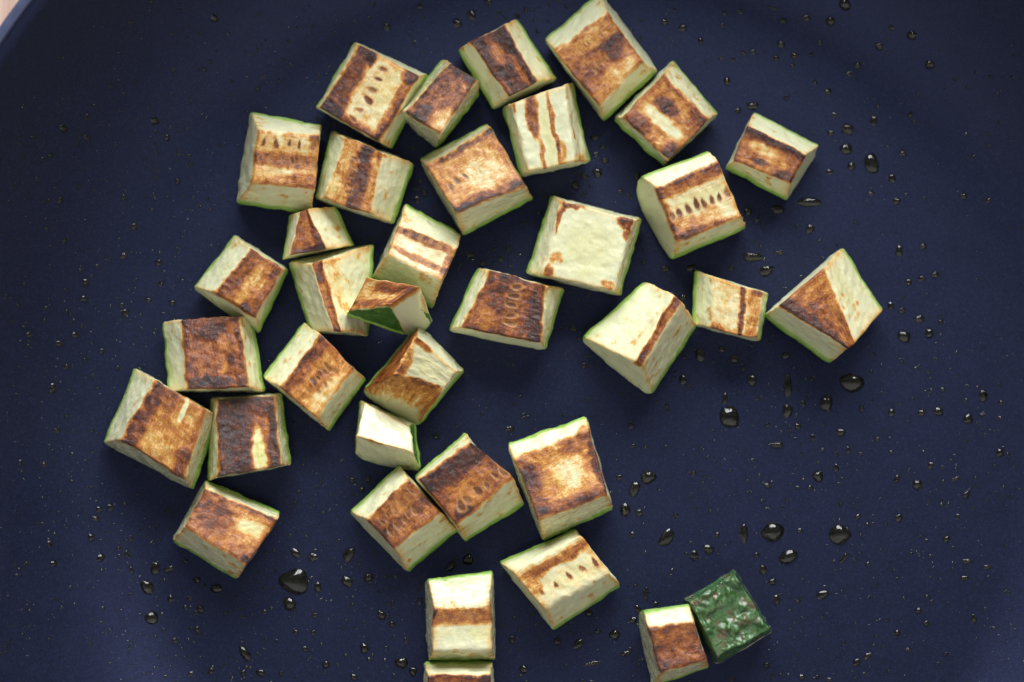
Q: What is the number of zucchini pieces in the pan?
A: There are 36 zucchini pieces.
